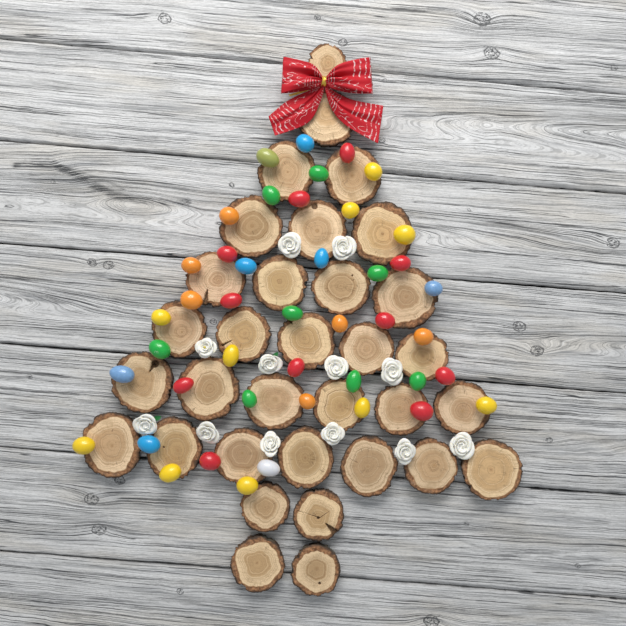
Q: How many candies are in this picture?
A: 43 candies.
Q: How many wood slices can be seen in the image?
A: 33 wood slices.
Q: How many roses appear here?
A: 12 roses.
